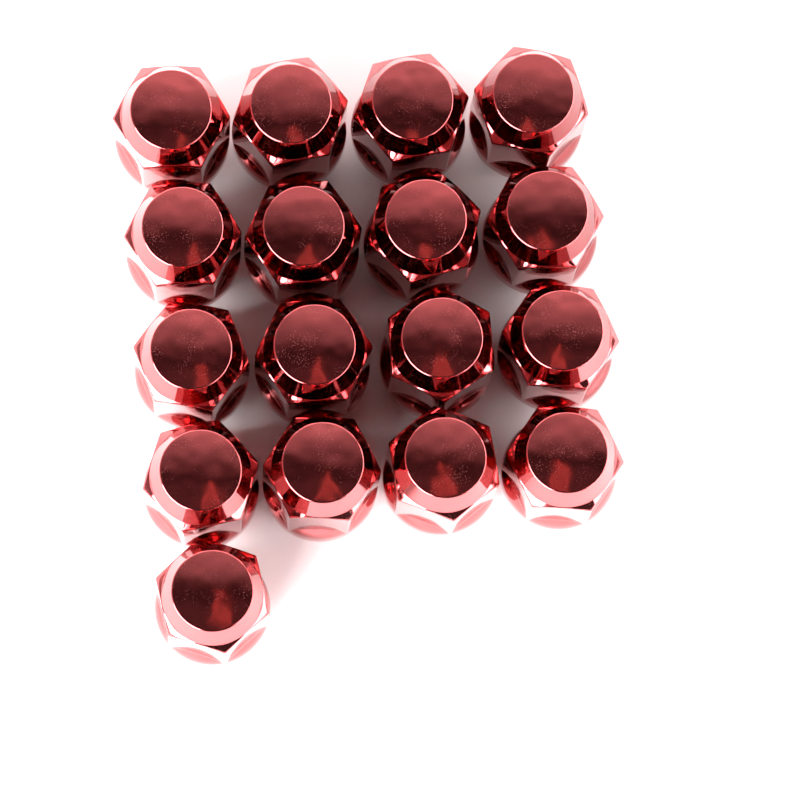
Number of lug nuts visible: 17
